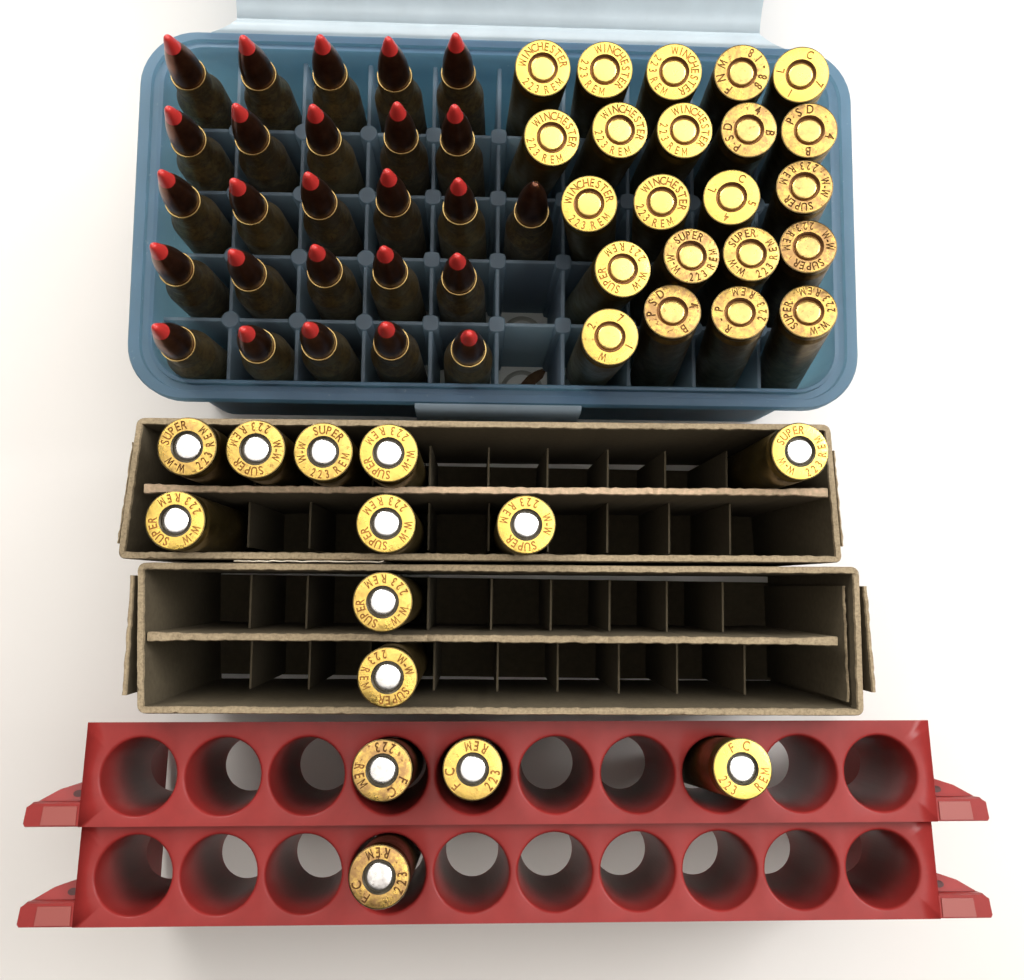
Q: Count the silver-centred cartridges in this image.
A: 14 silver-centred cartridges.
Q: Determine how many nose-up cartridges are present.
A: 26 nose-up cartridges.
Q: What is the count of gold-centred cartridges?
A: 22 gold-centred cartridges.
